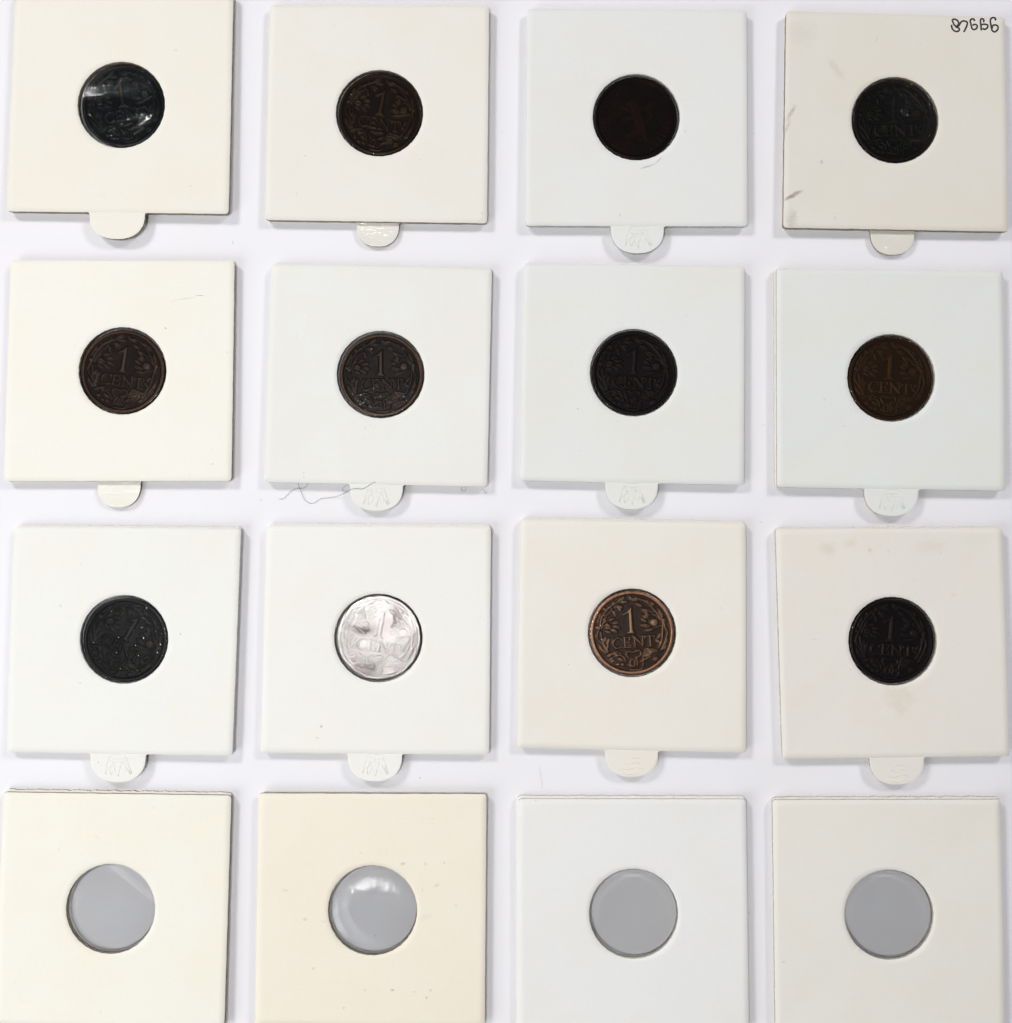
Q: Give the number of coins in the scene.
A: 12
